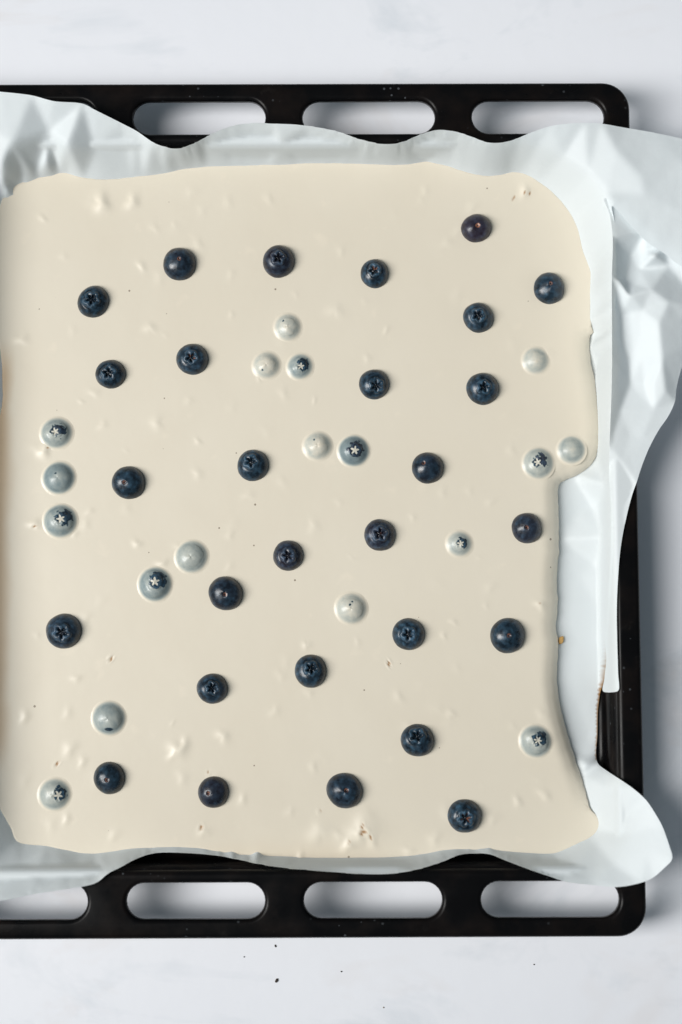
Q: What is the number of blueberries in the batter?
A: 46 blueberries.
